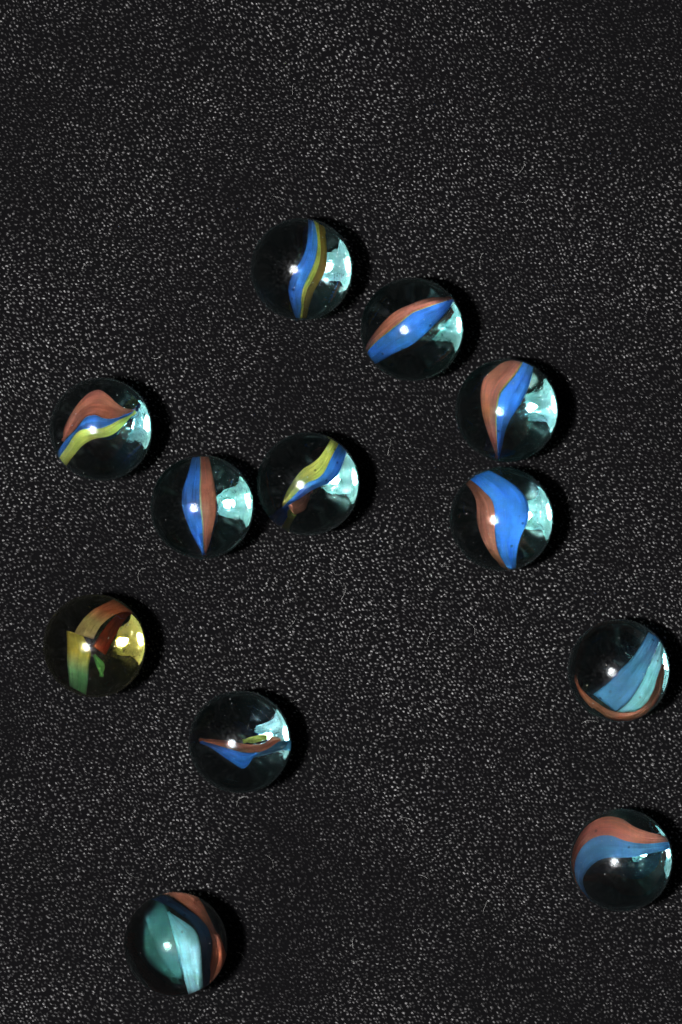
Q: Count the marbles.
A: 12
